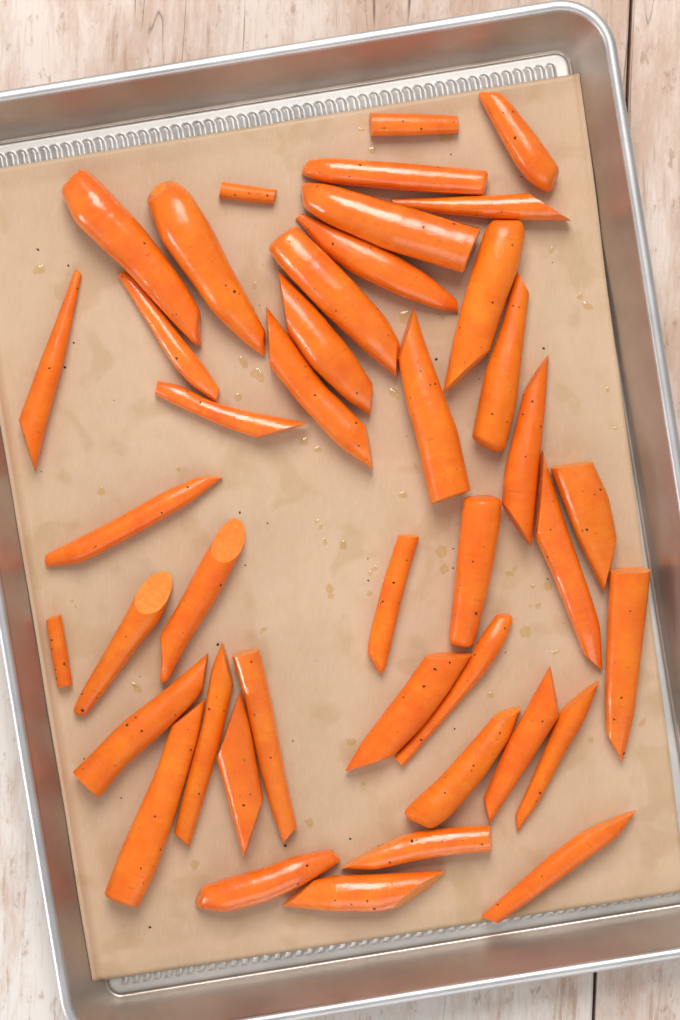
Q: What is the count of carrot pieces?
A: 42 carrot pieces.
